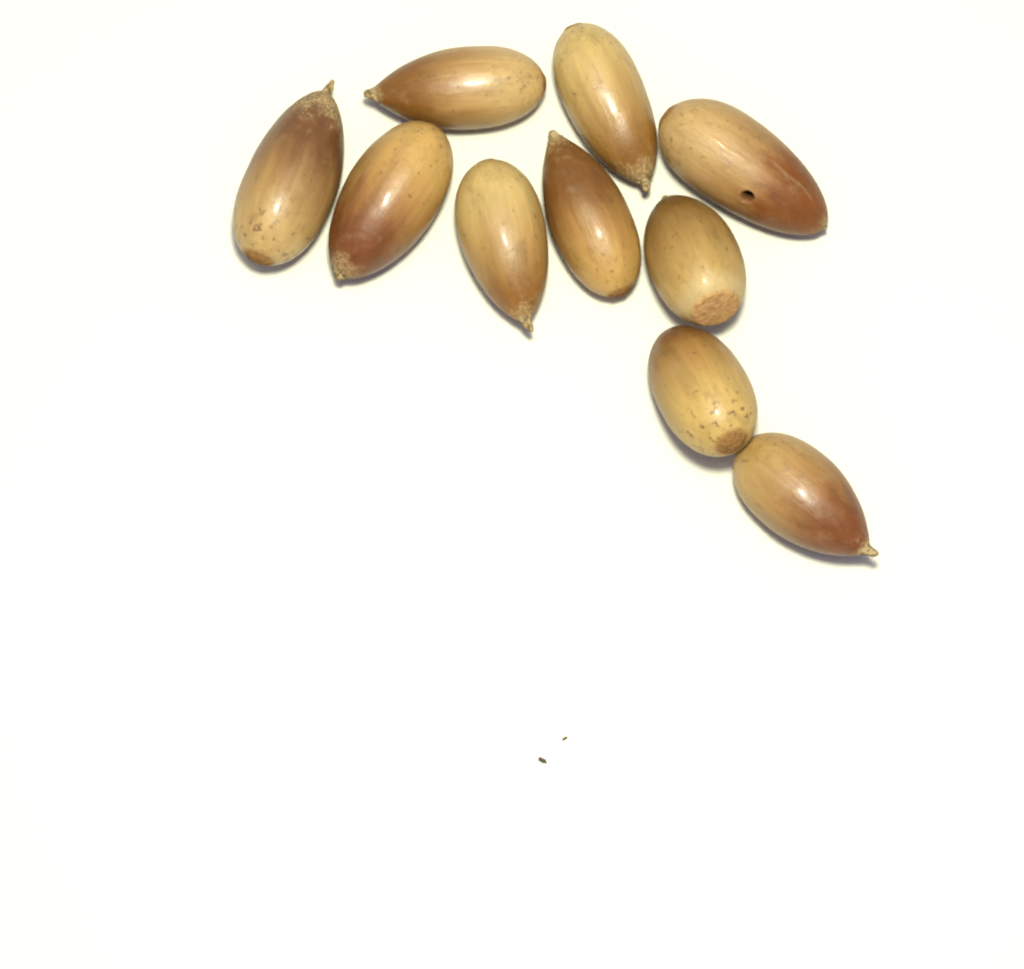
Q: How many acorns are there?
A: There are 10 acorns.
